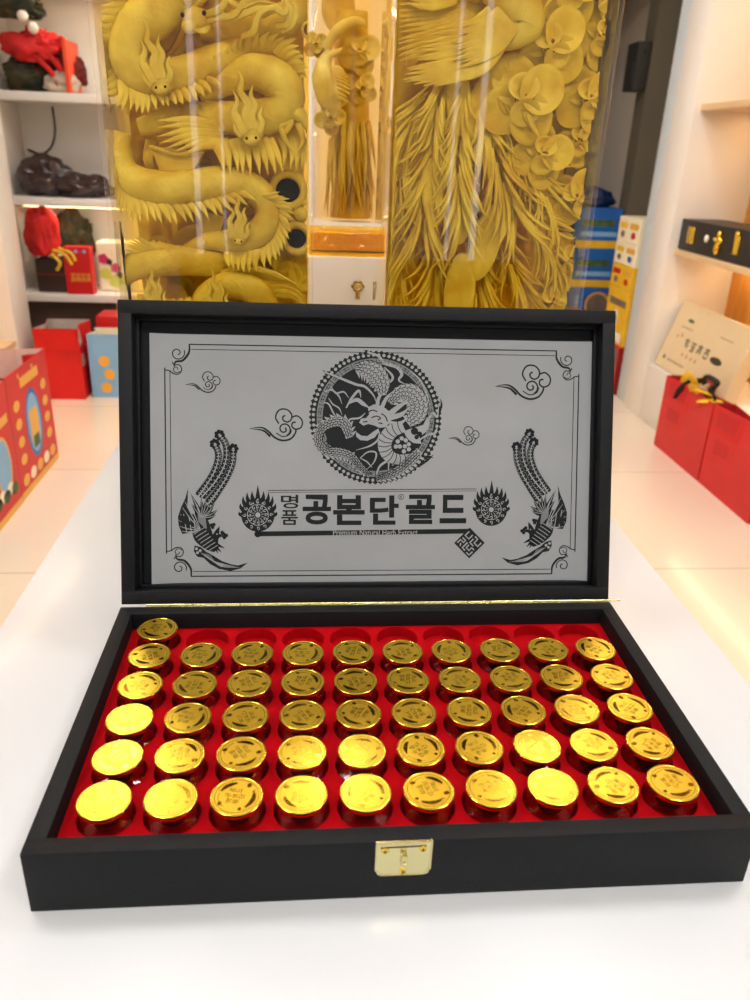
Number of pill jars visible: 51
